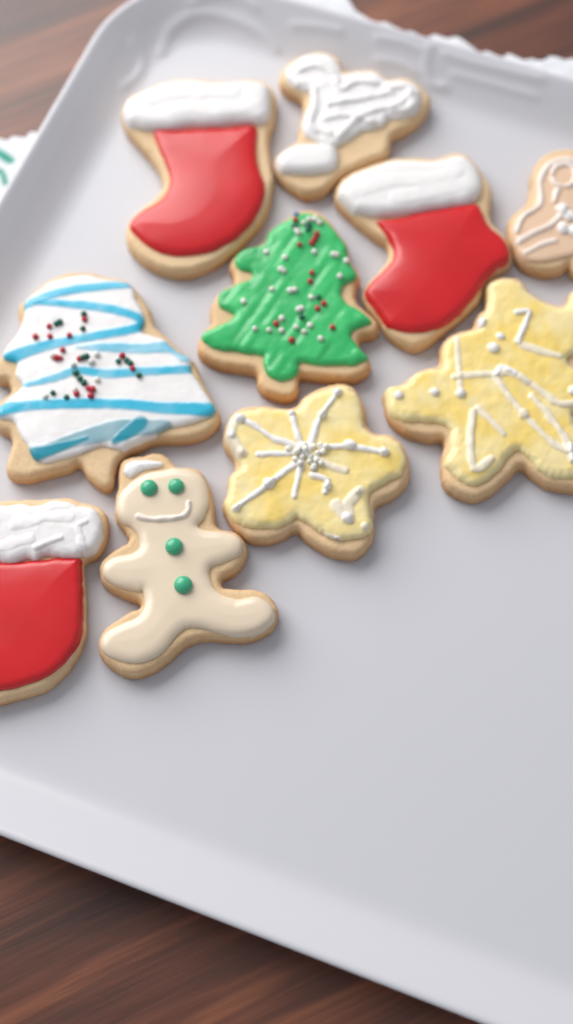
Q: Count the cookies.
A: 10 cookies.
